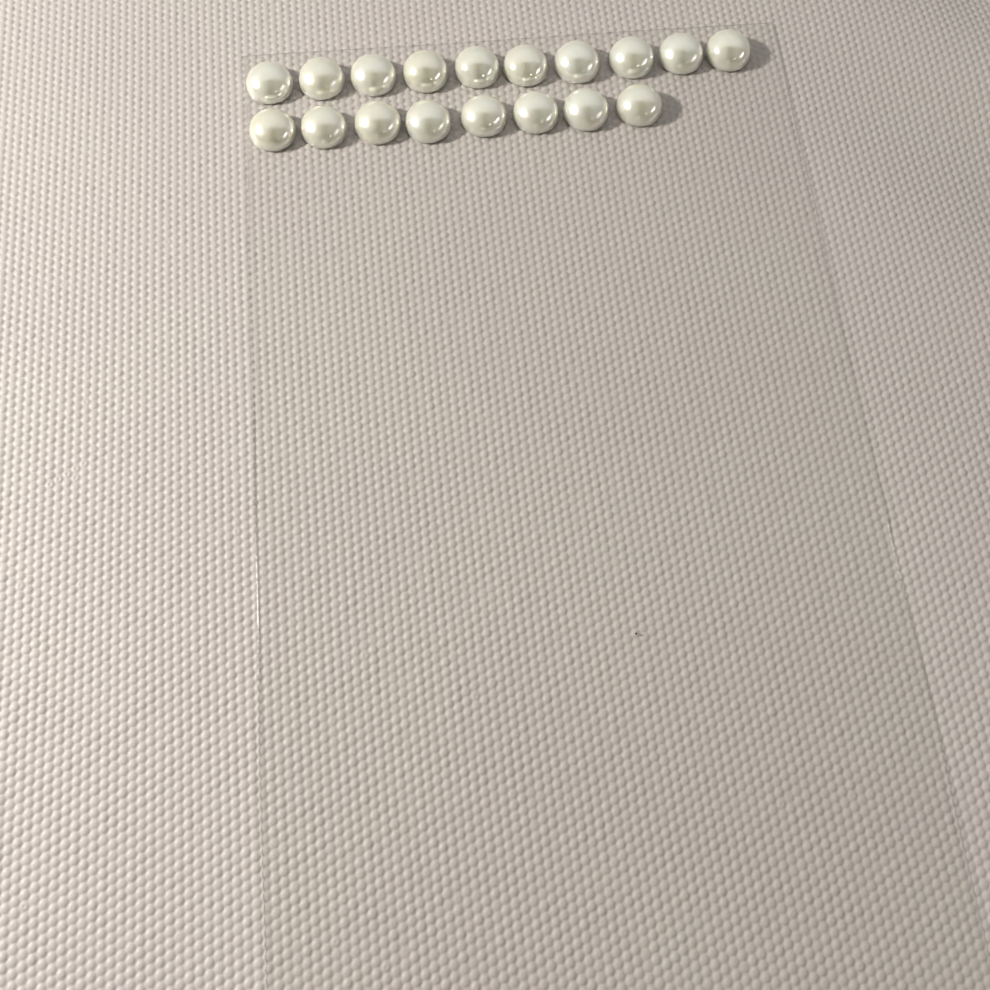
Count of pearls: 18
